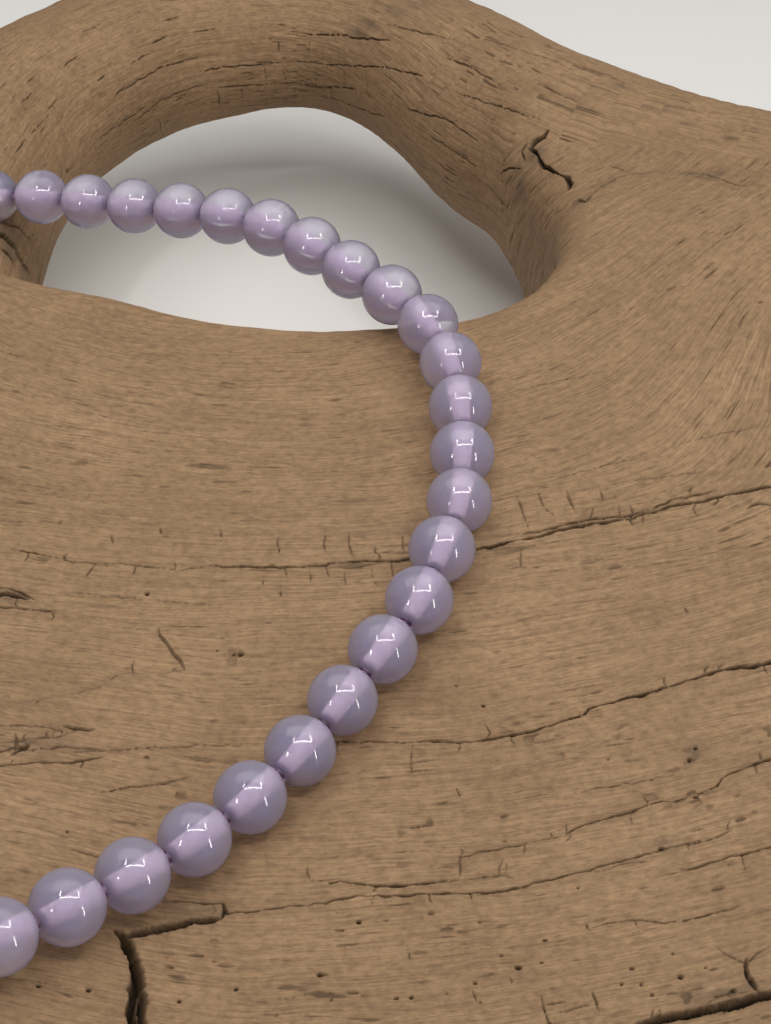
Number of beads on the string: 25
